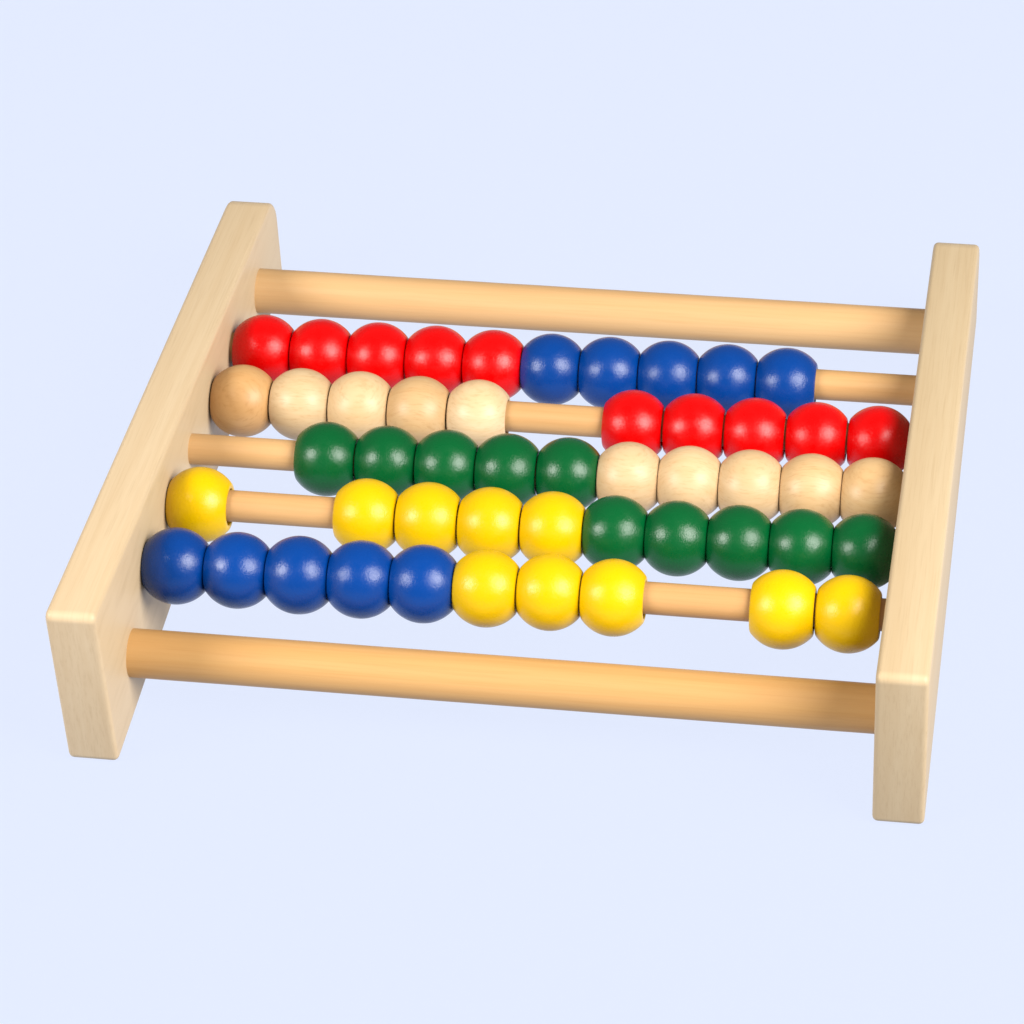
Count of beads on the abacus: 50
